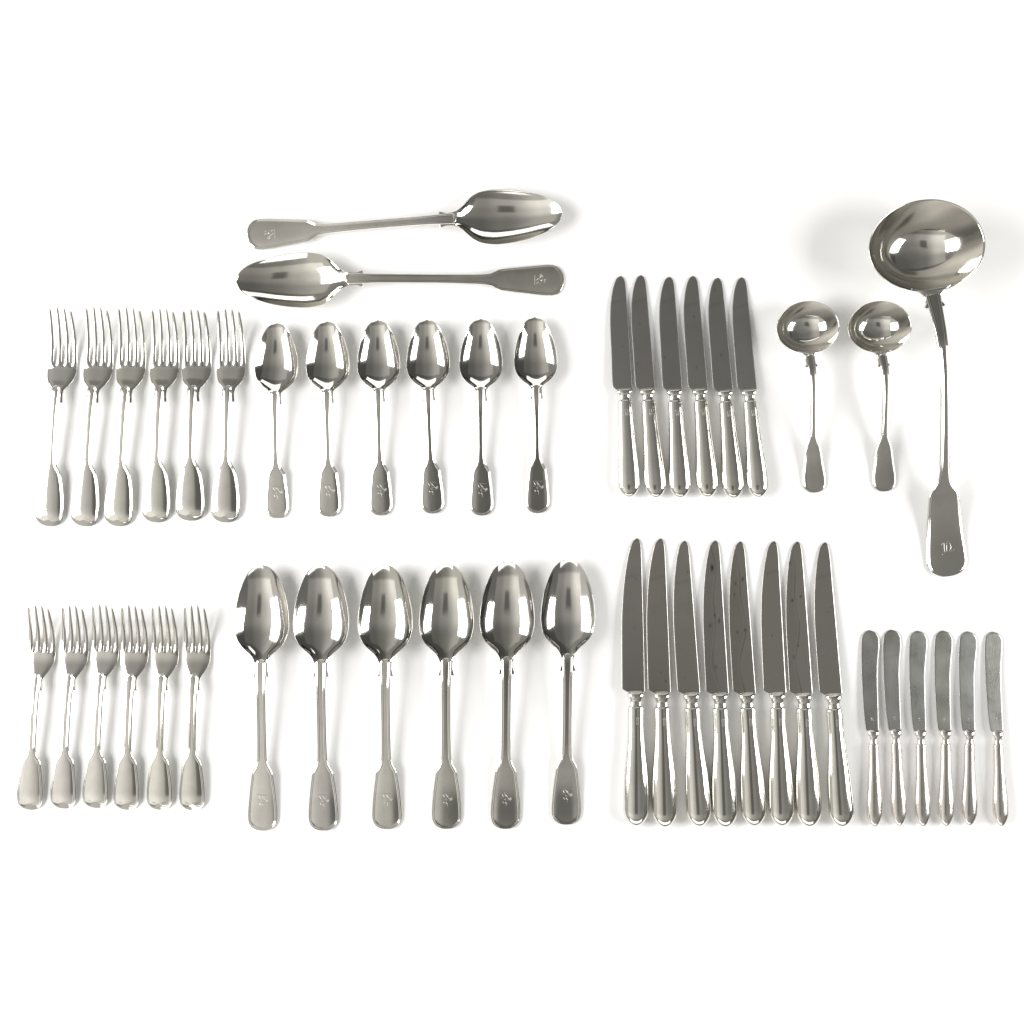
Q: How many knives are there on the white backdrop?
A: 20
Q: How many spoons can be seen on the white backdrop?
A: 14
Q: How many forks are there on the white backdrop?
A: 12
